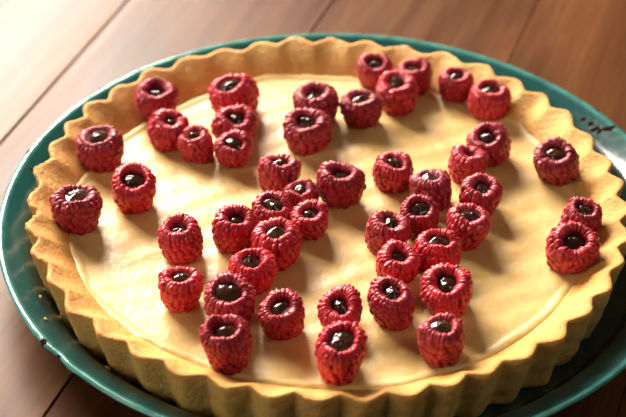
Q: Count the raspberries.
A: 48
